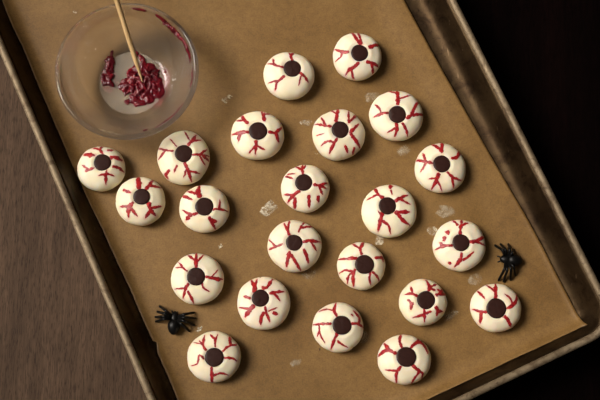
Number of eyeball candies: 22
